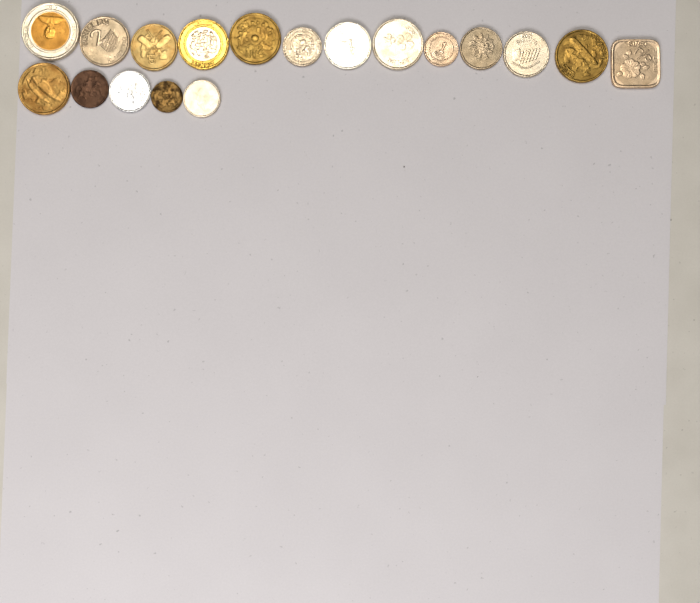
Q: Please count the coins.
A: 18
